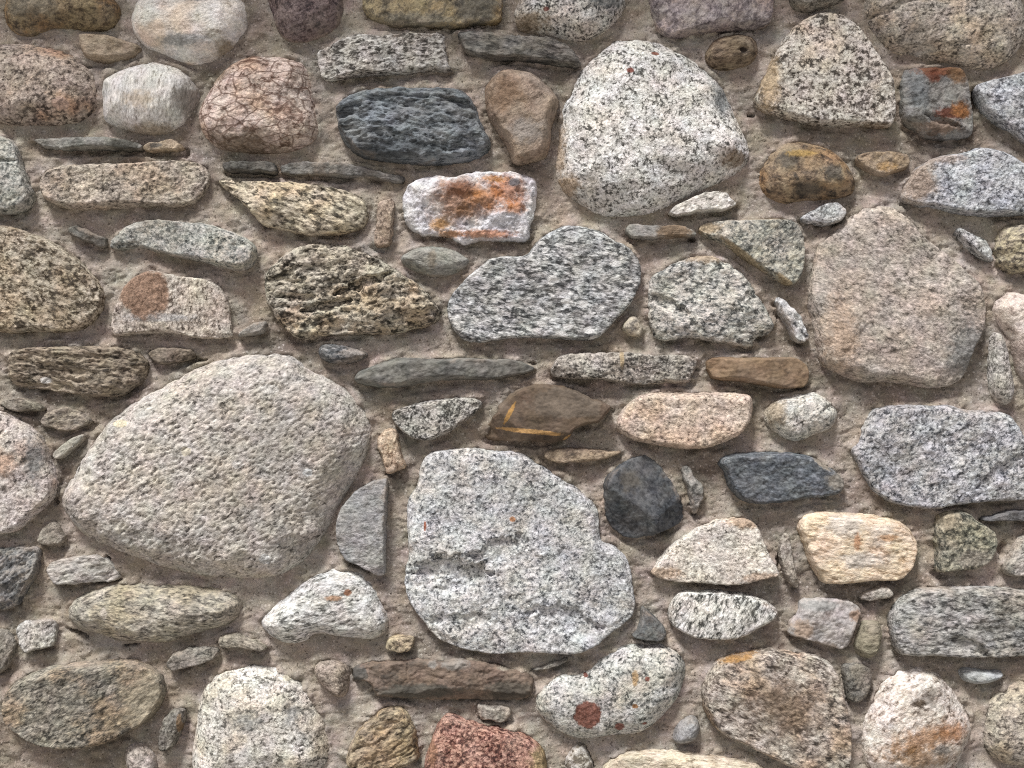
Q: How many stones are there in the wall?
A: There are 117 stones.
